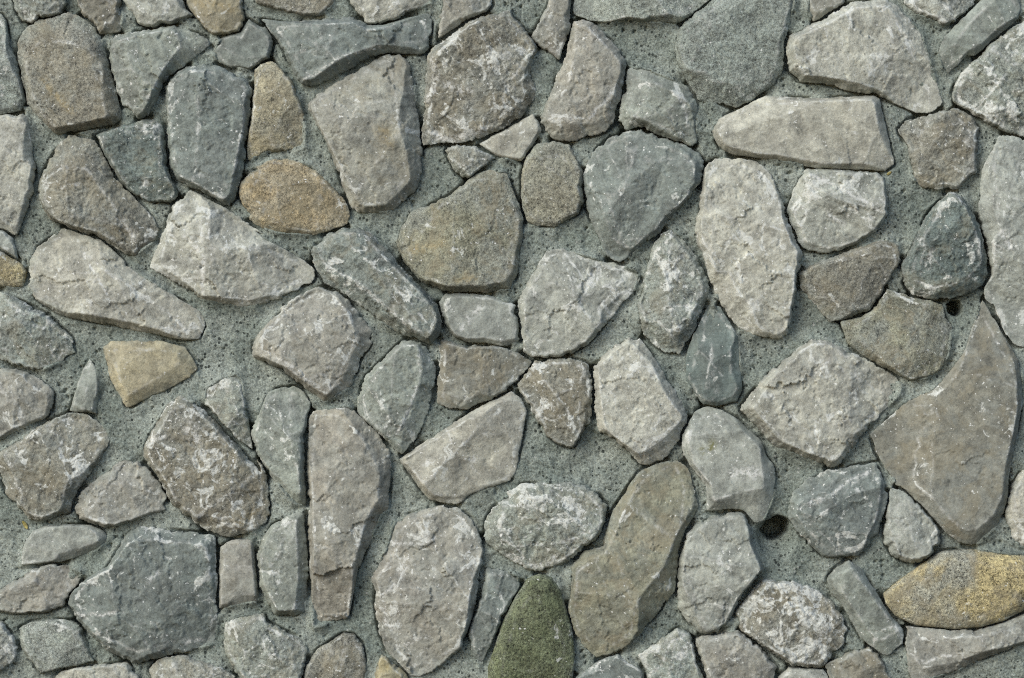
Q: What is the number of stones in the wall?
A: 101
